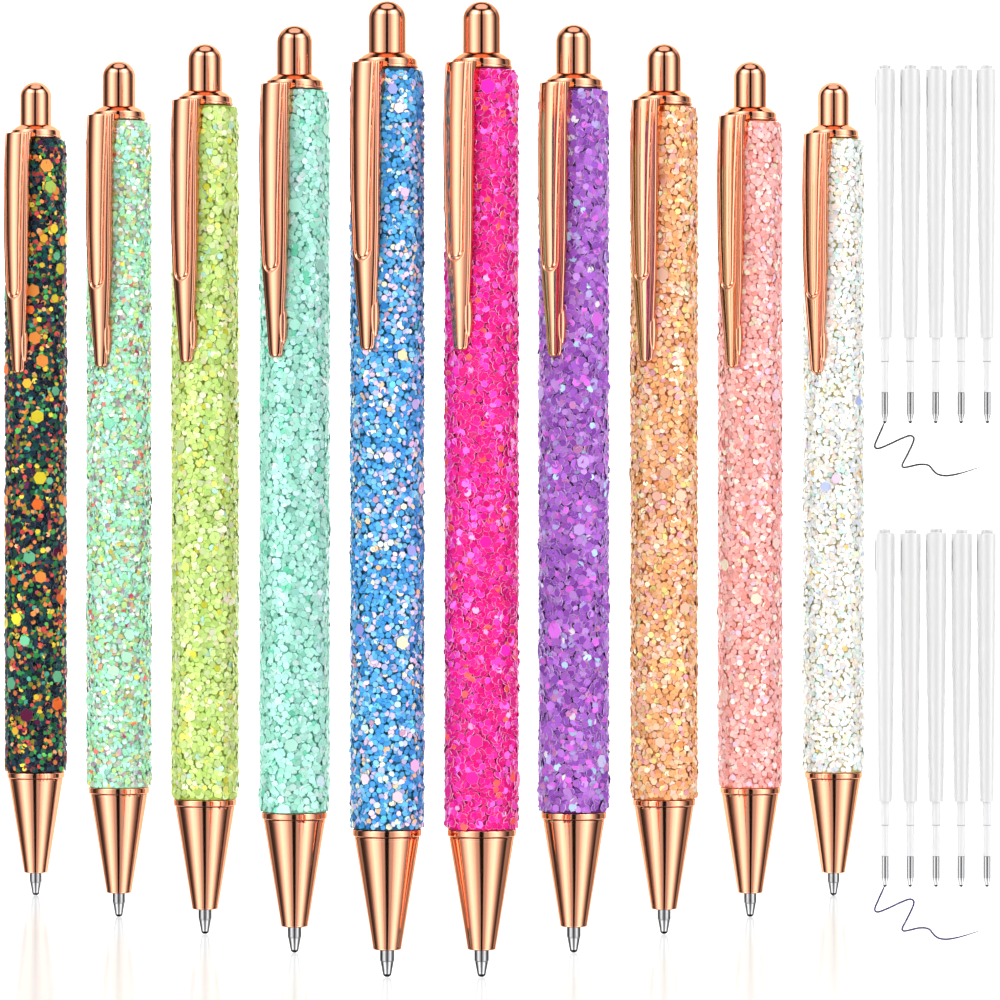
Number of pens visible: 10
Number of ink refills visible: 10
